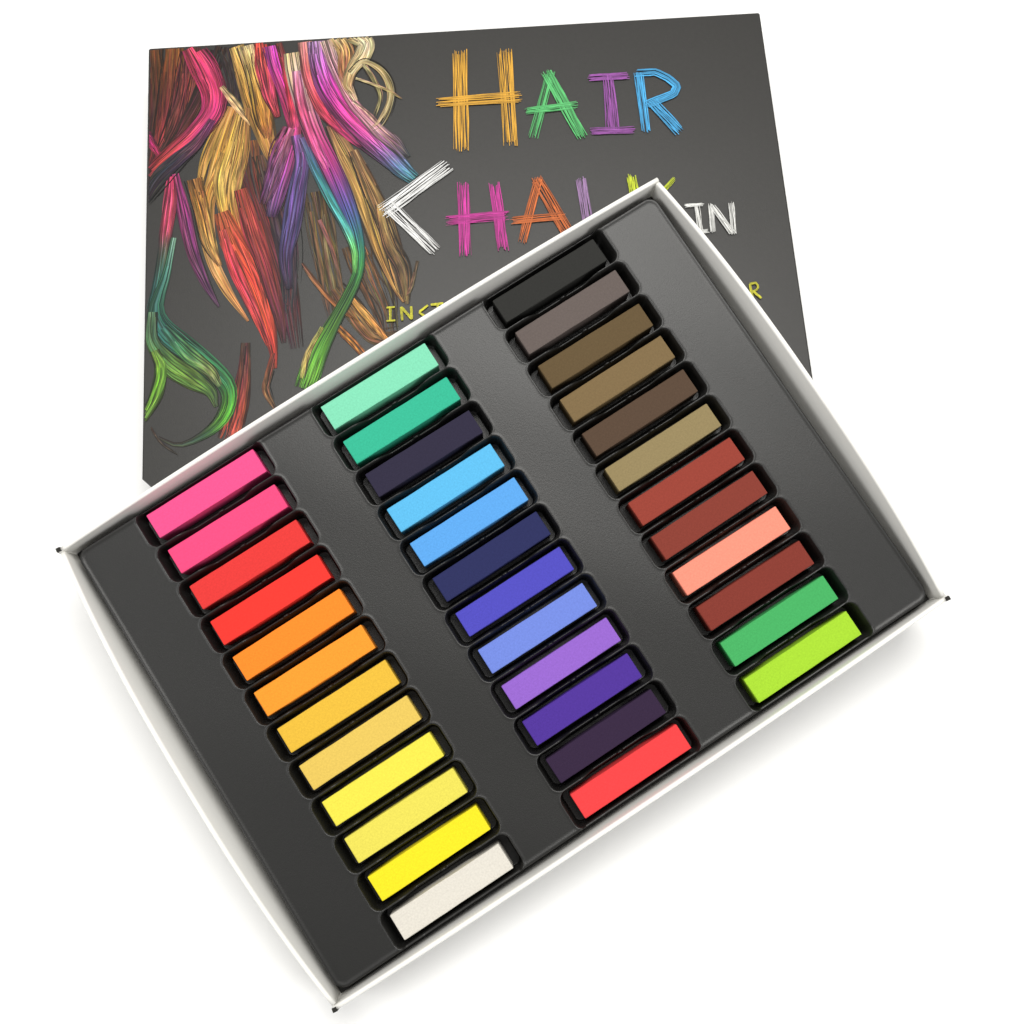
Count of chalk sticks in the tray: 36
